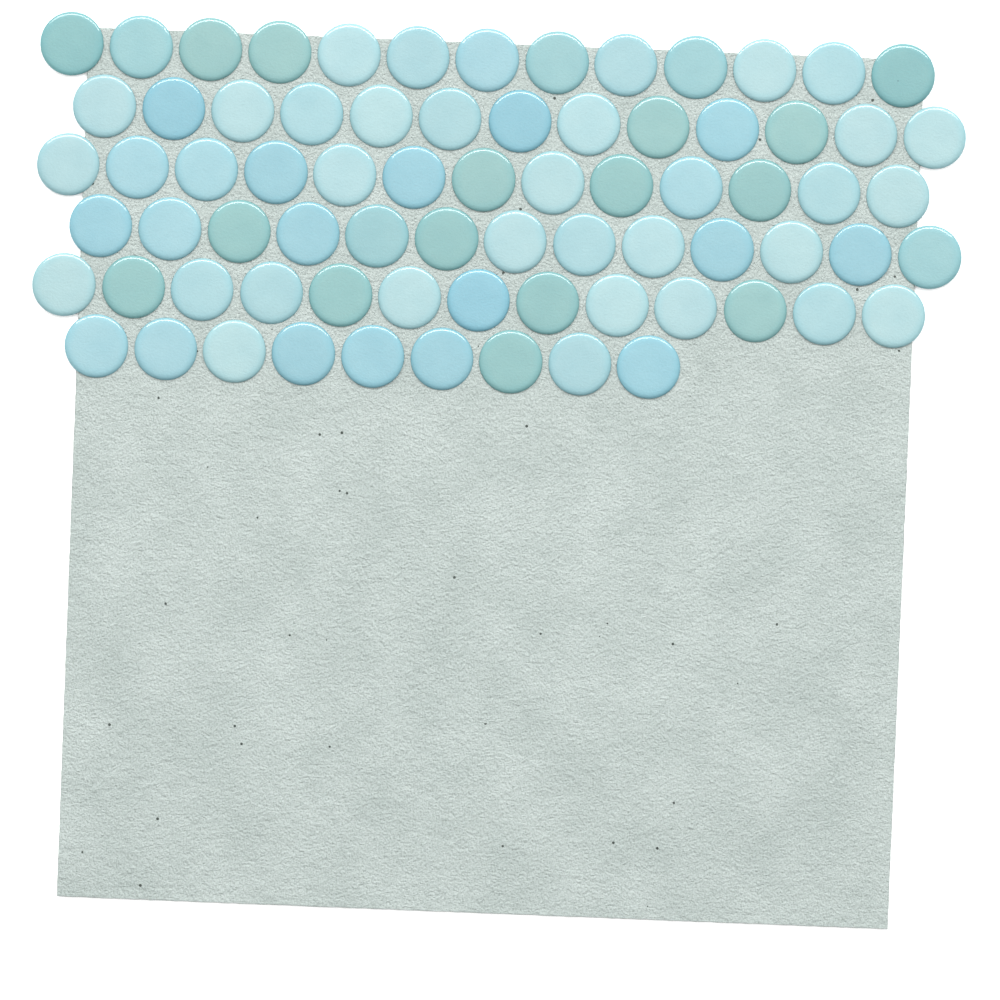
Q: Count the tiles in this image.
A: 74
